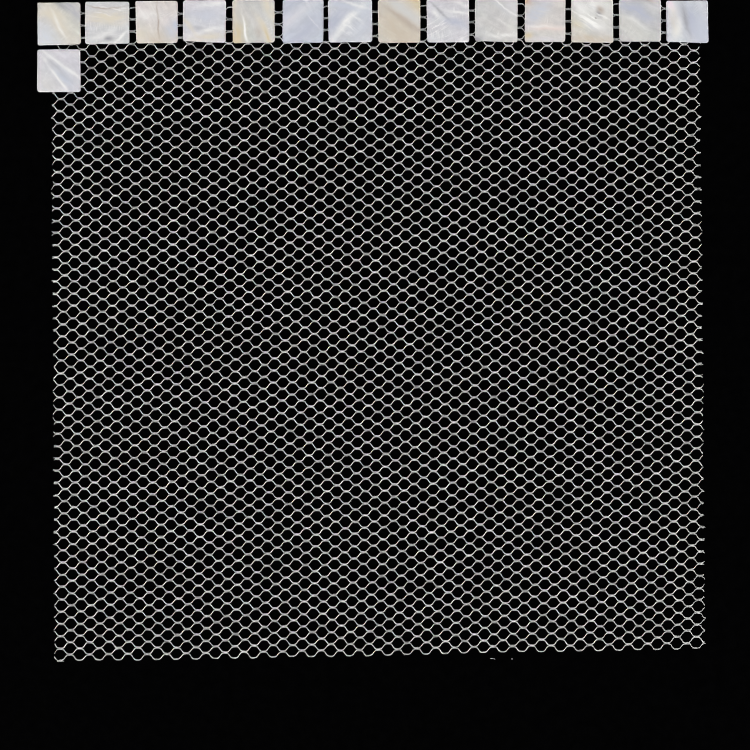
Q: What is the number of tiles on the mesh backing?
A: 15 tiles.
